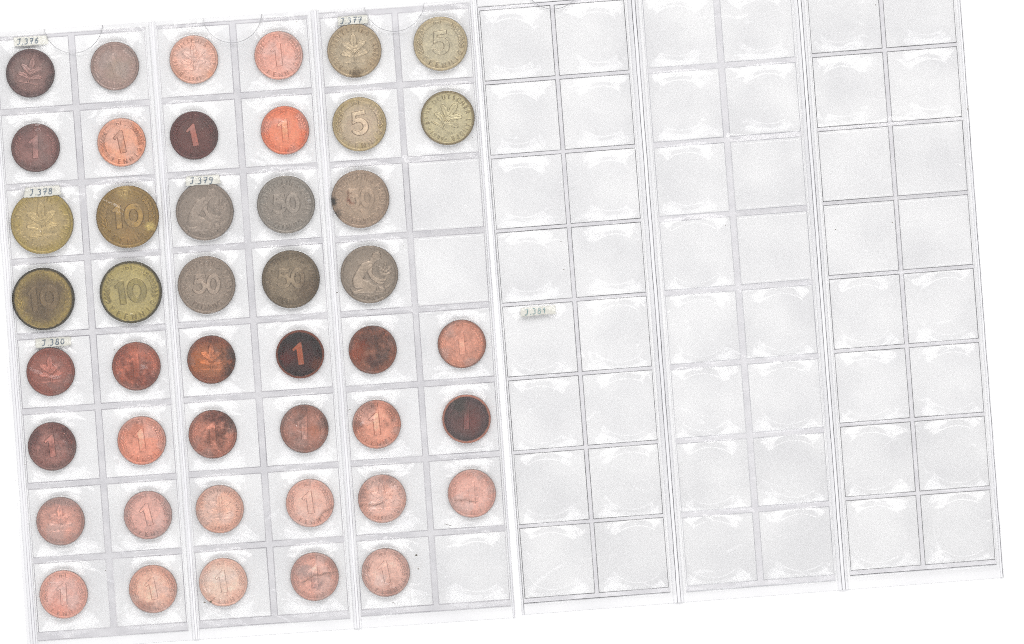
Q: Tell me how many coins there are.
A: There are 45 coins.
